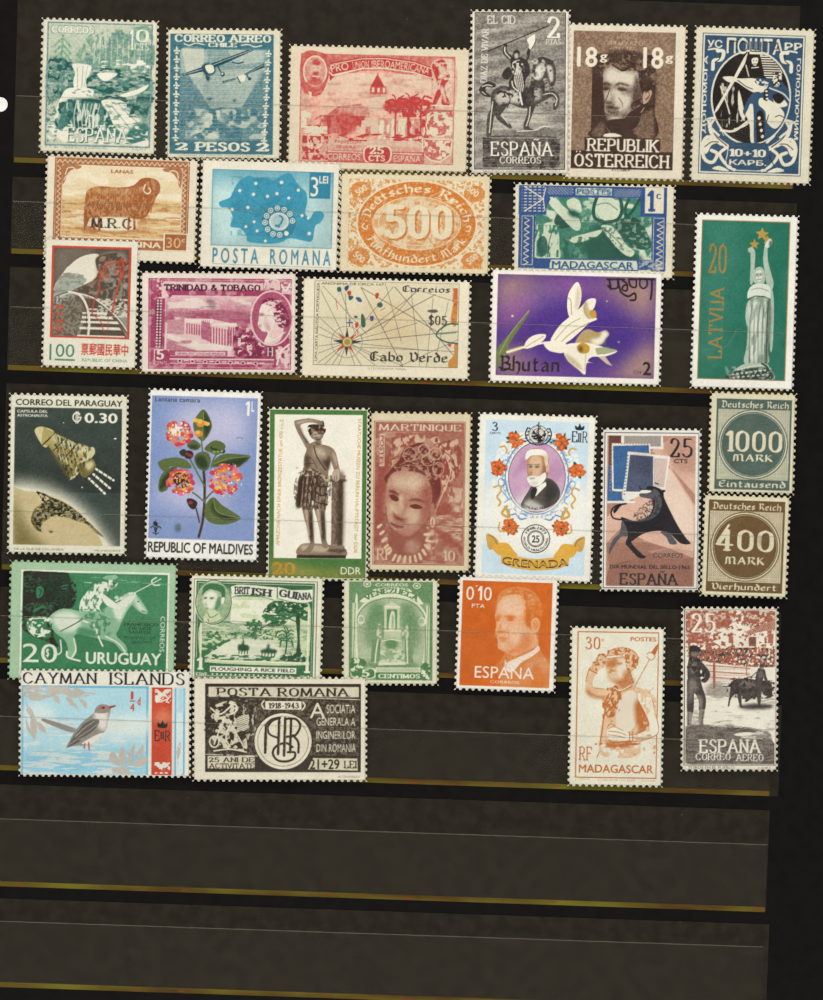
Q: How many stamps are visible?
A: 31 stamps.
